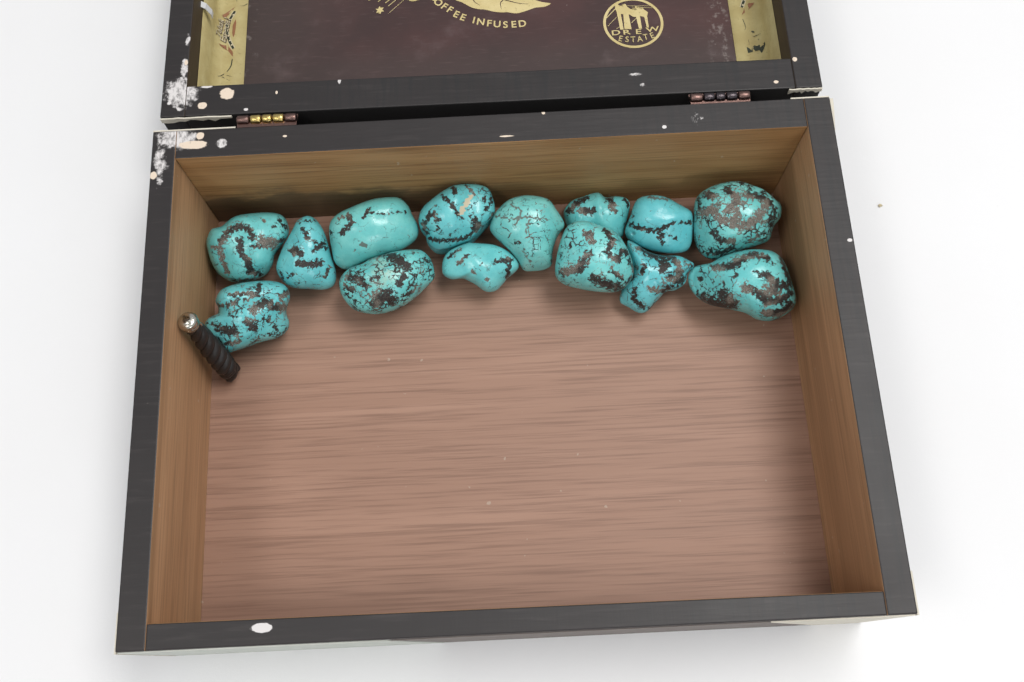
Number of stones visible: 14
